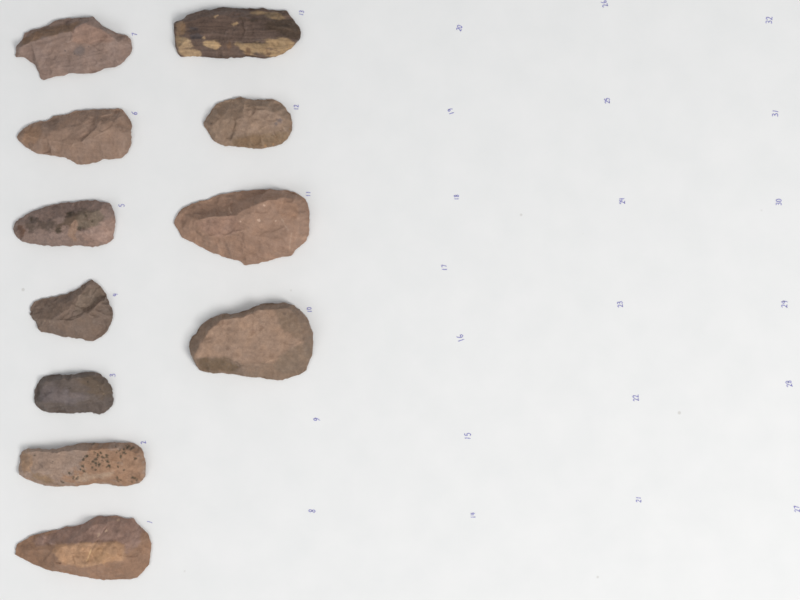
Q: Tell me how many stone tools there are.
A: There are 11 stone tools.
